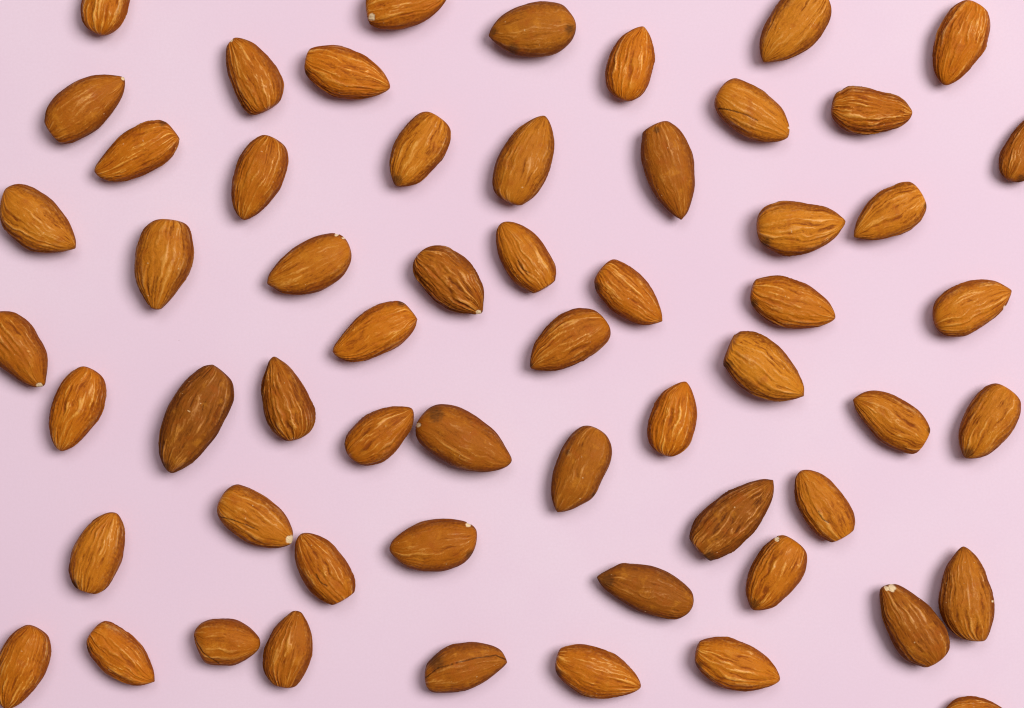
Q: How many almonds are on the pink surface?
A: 58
